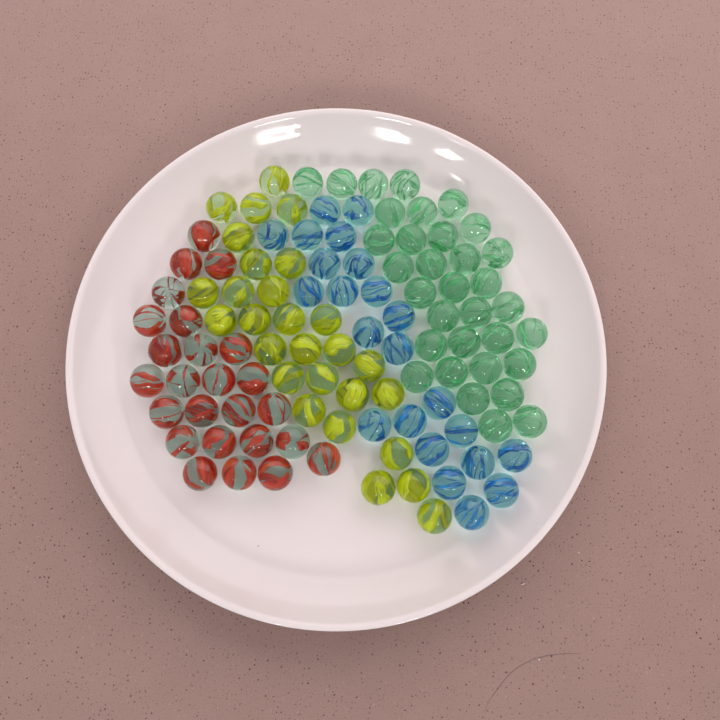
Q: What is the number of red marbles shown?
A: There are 25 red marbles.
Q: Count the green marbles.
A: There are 33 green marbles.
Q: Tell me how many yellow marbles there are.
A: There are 28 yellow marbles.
